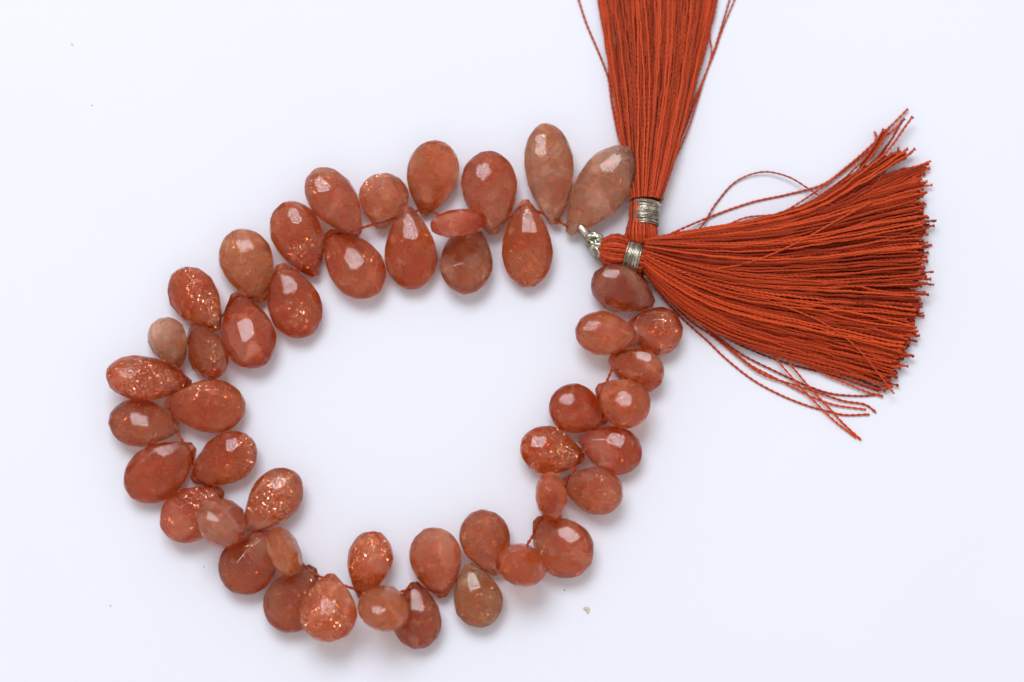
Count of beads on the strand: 48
